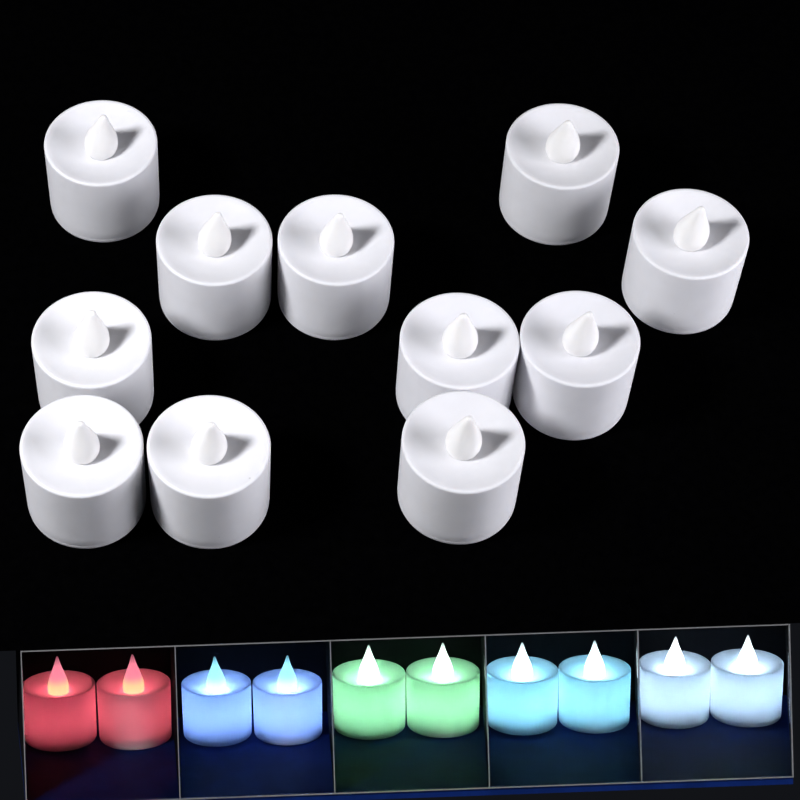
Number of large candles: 11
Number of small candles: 10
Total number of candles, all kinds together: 21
